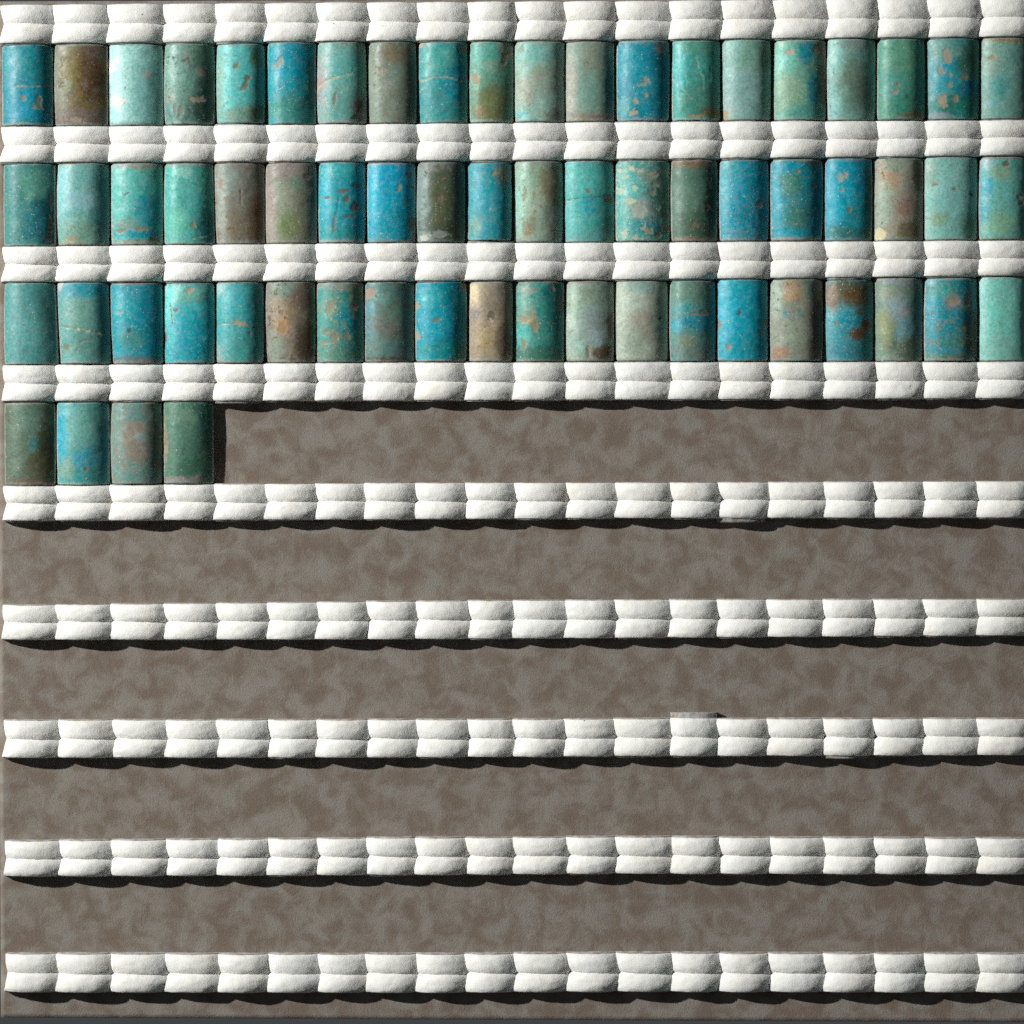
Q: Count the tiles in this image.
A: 64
